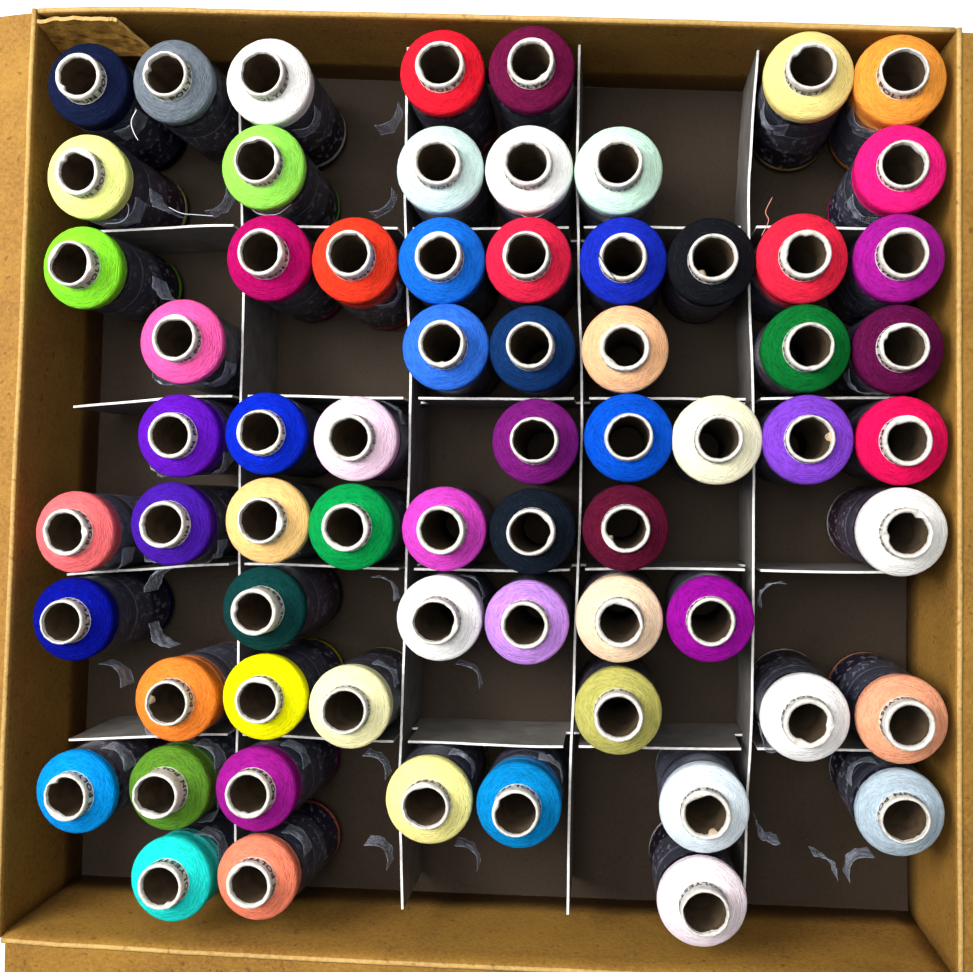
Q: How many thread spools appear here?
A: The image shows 66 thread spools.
